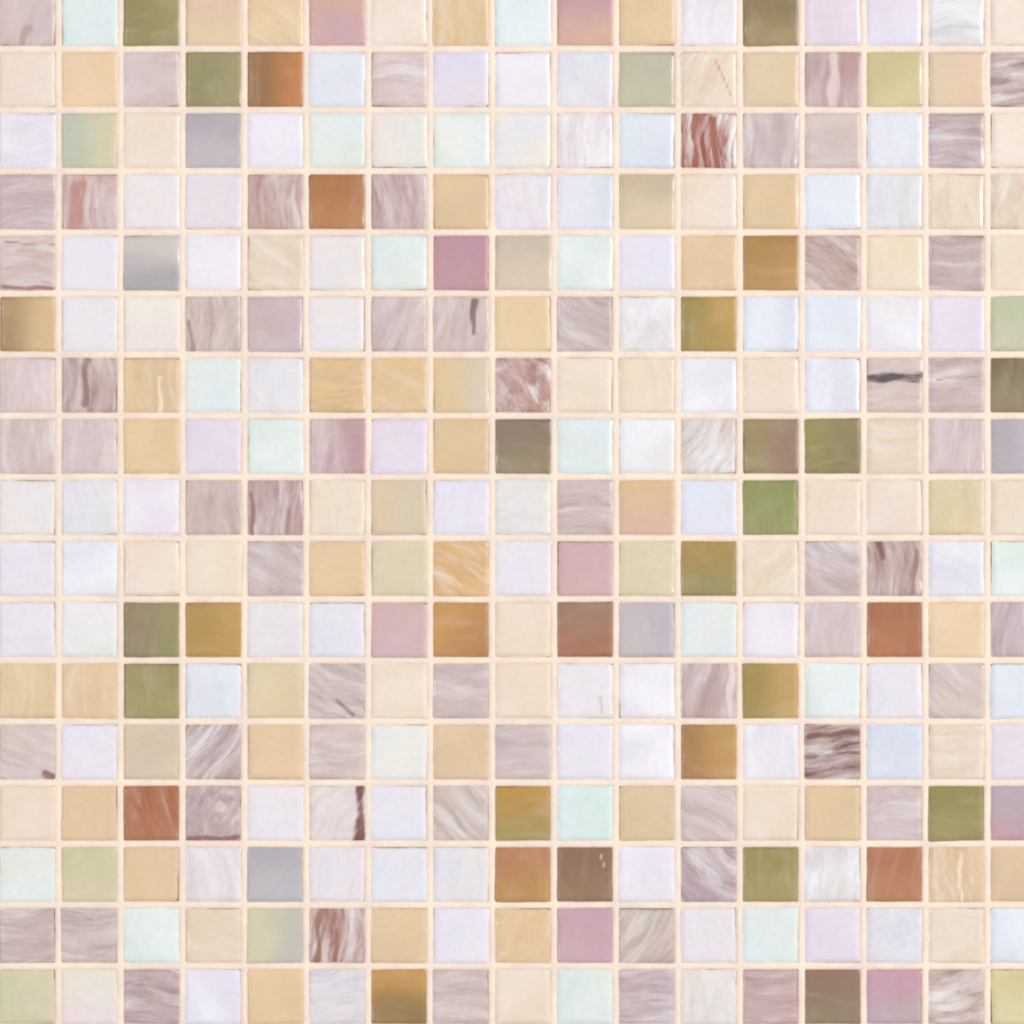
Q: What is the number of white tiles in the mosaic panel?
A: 127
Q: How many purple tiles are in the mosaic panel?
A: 81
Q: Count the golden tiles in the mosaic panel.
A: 58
